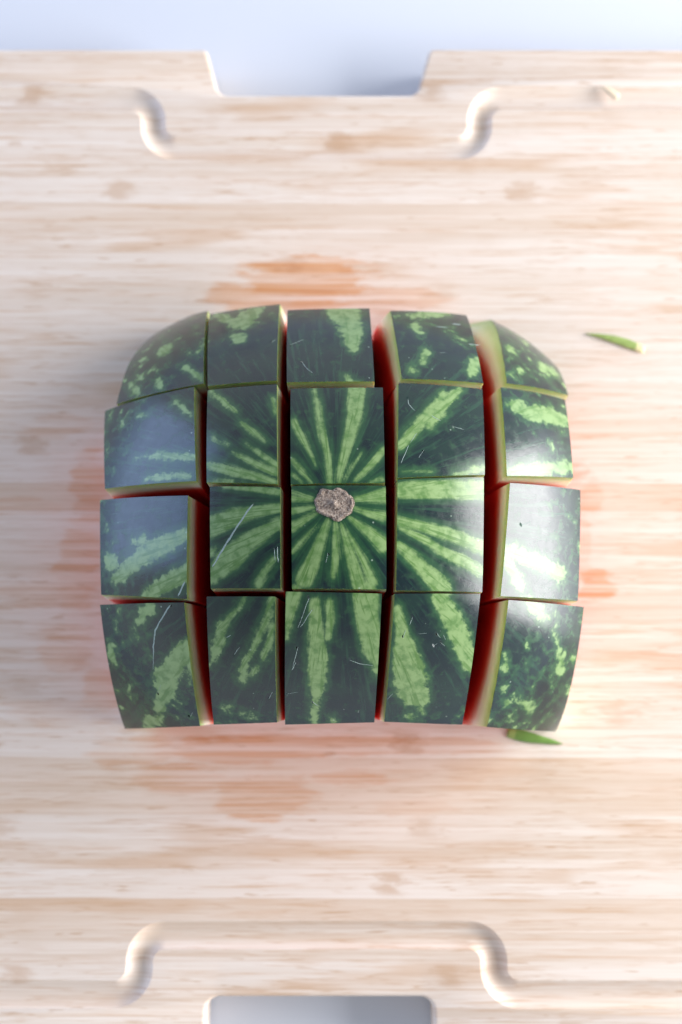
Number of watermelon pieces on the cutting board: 20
